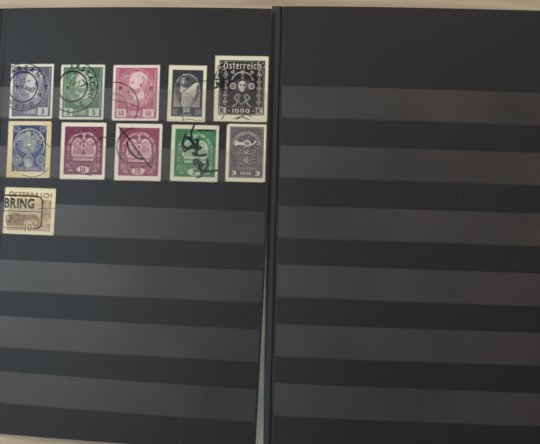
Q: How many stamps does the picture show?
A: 11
